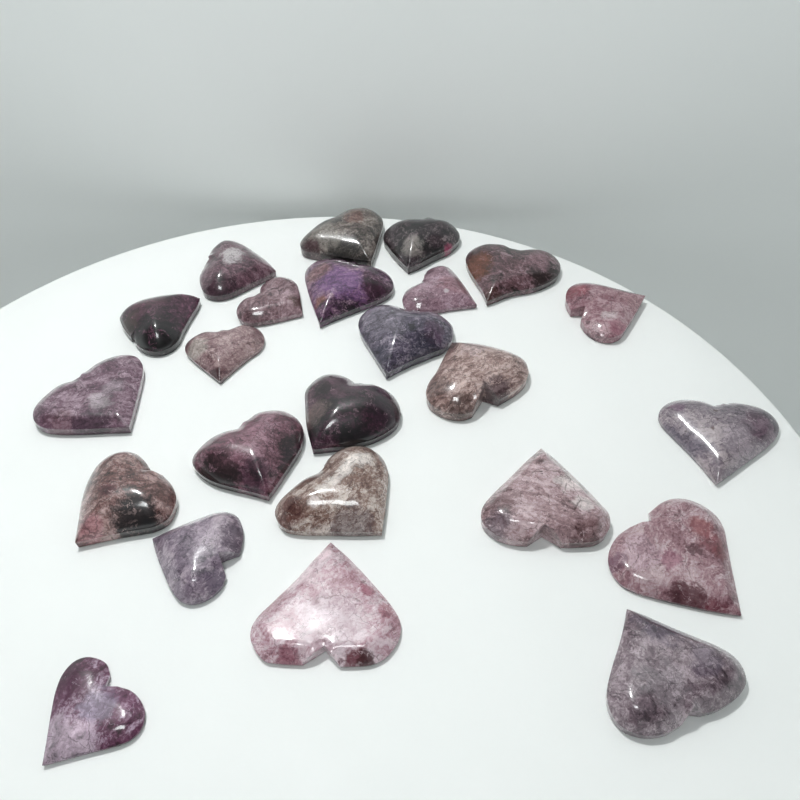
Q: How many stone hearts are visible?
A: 24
